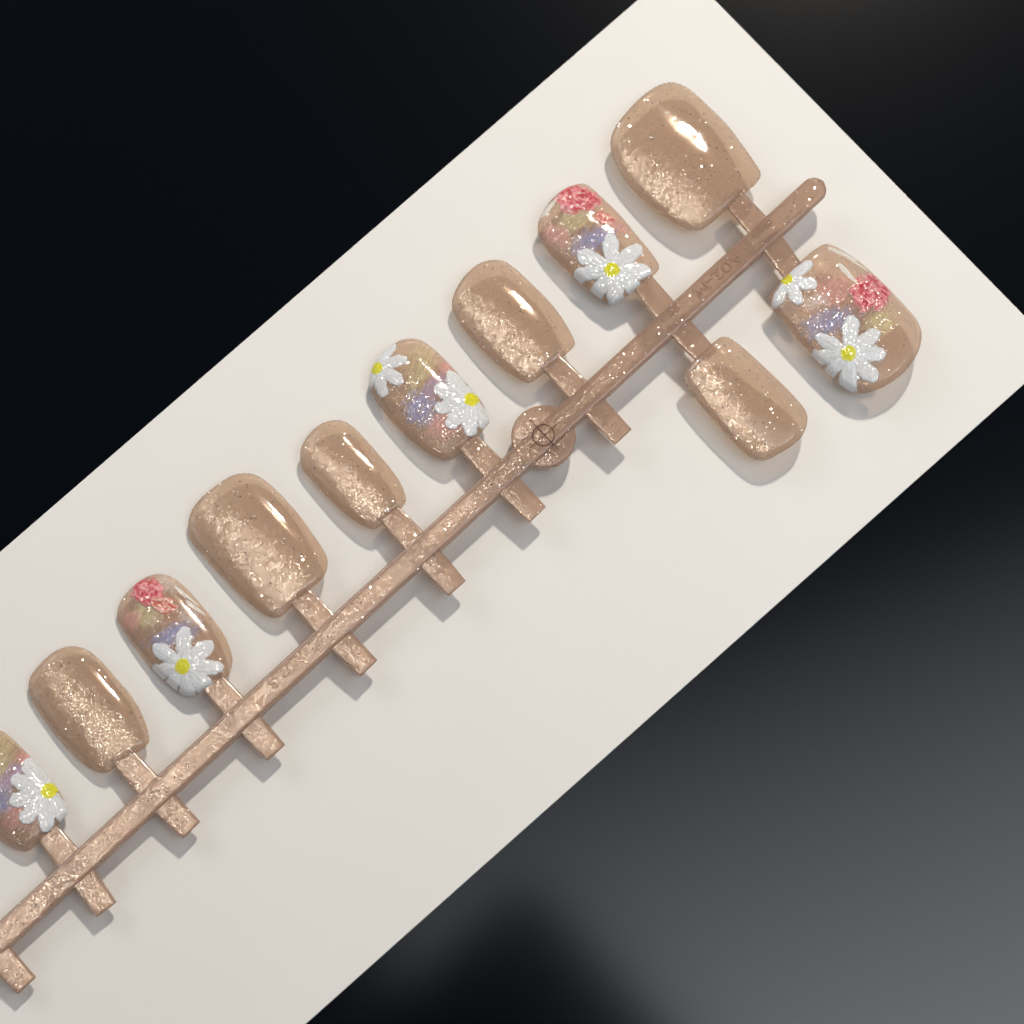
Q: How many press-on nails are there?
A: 11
